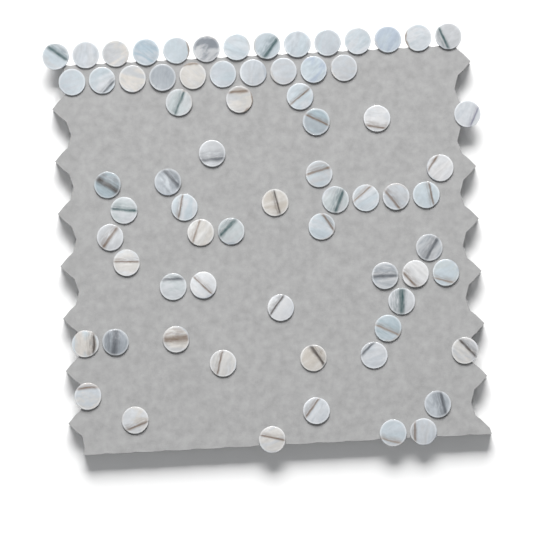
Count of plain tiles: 20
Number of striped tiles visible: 50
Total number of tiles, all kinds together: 70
